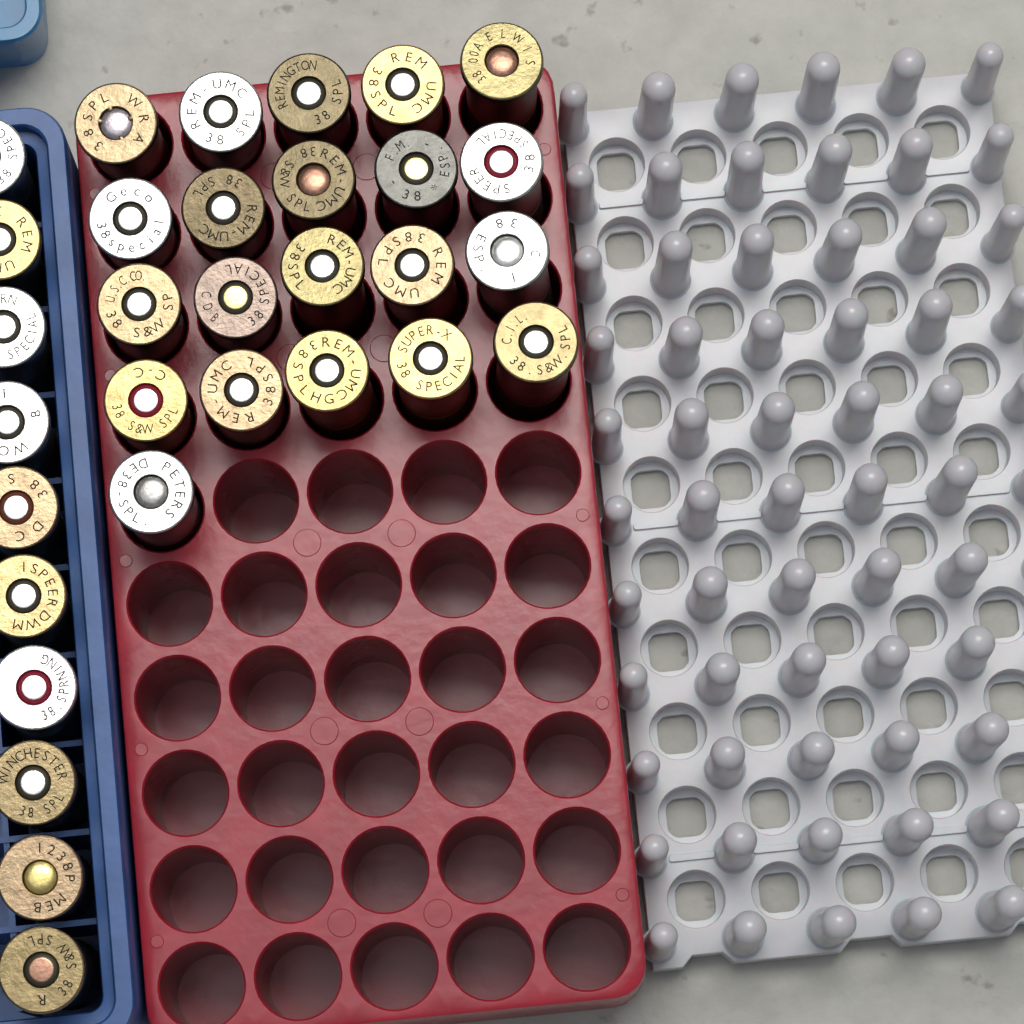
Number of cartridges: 31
